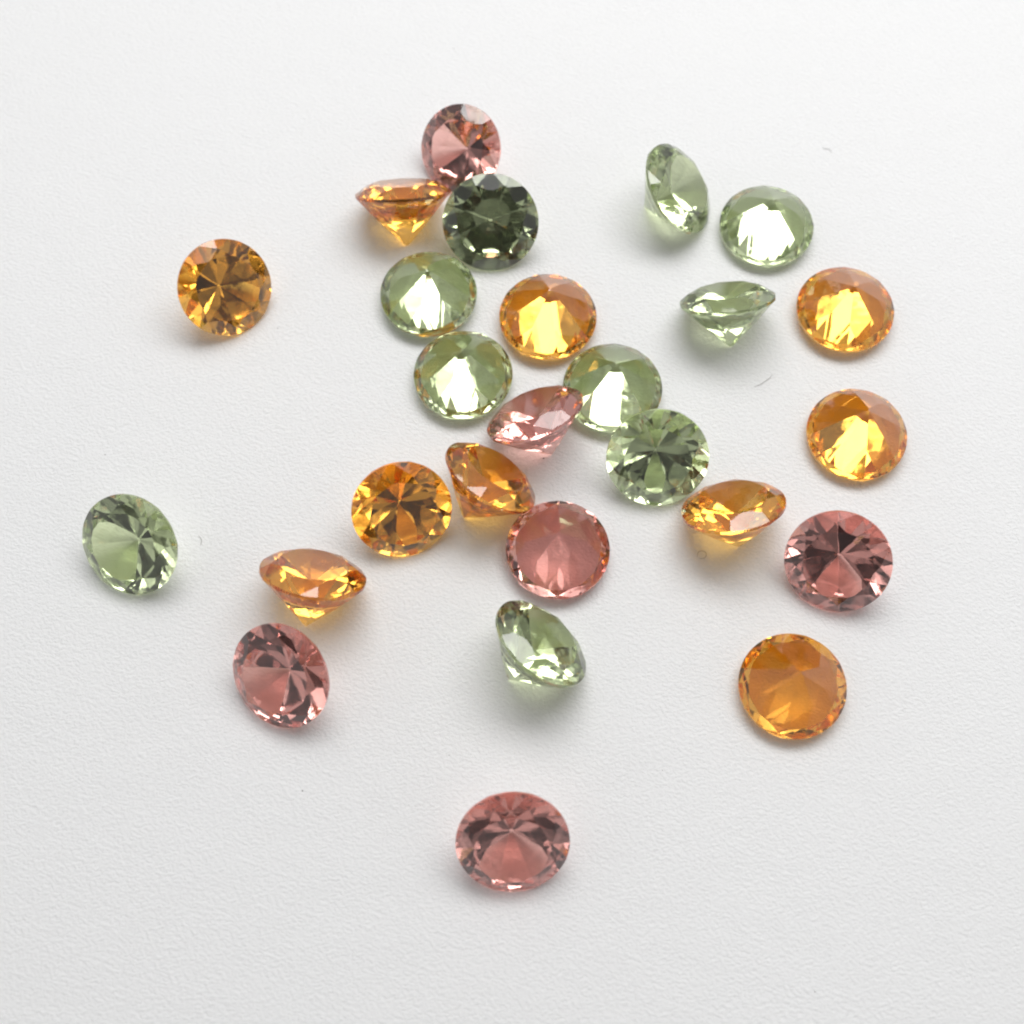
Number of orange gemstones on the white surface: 10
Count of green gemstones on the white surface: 10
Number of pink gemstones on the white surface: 6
